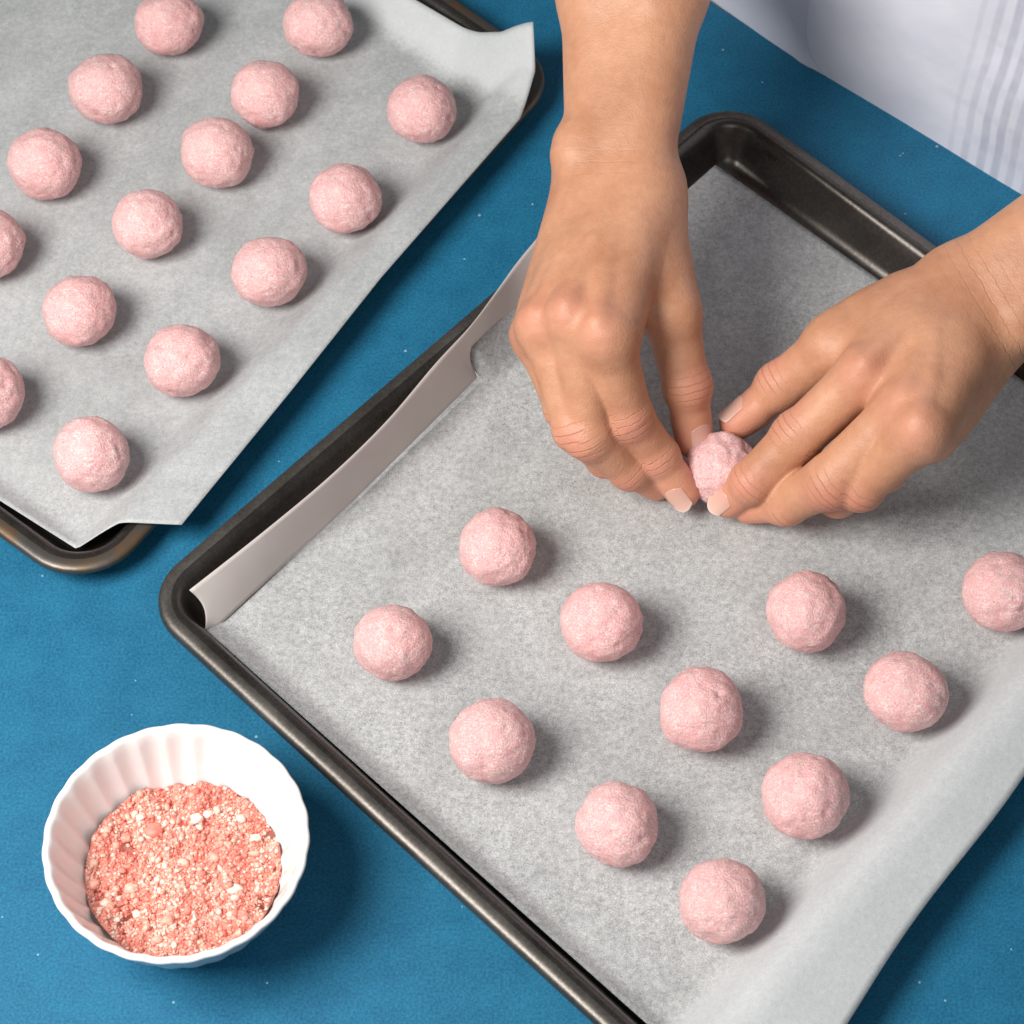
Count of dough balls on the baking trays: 27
